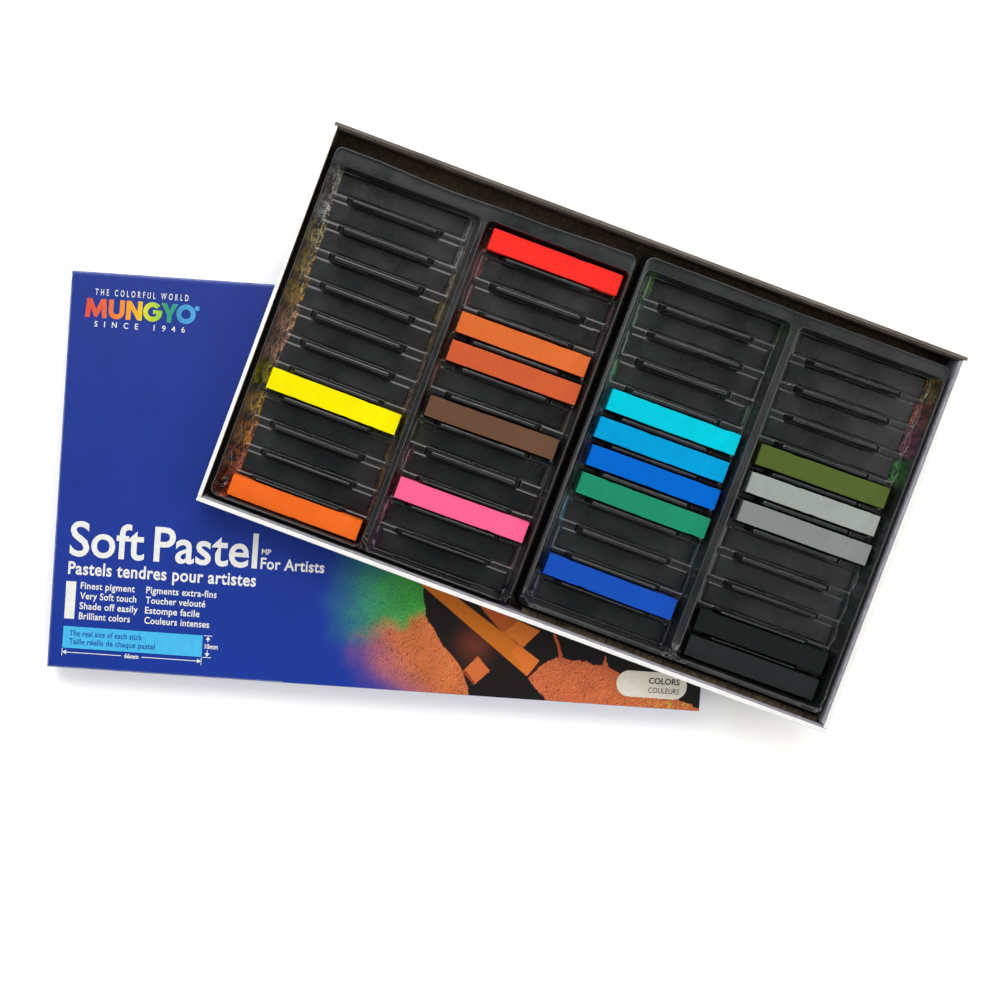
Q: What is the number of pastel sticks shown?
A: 17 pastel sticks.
